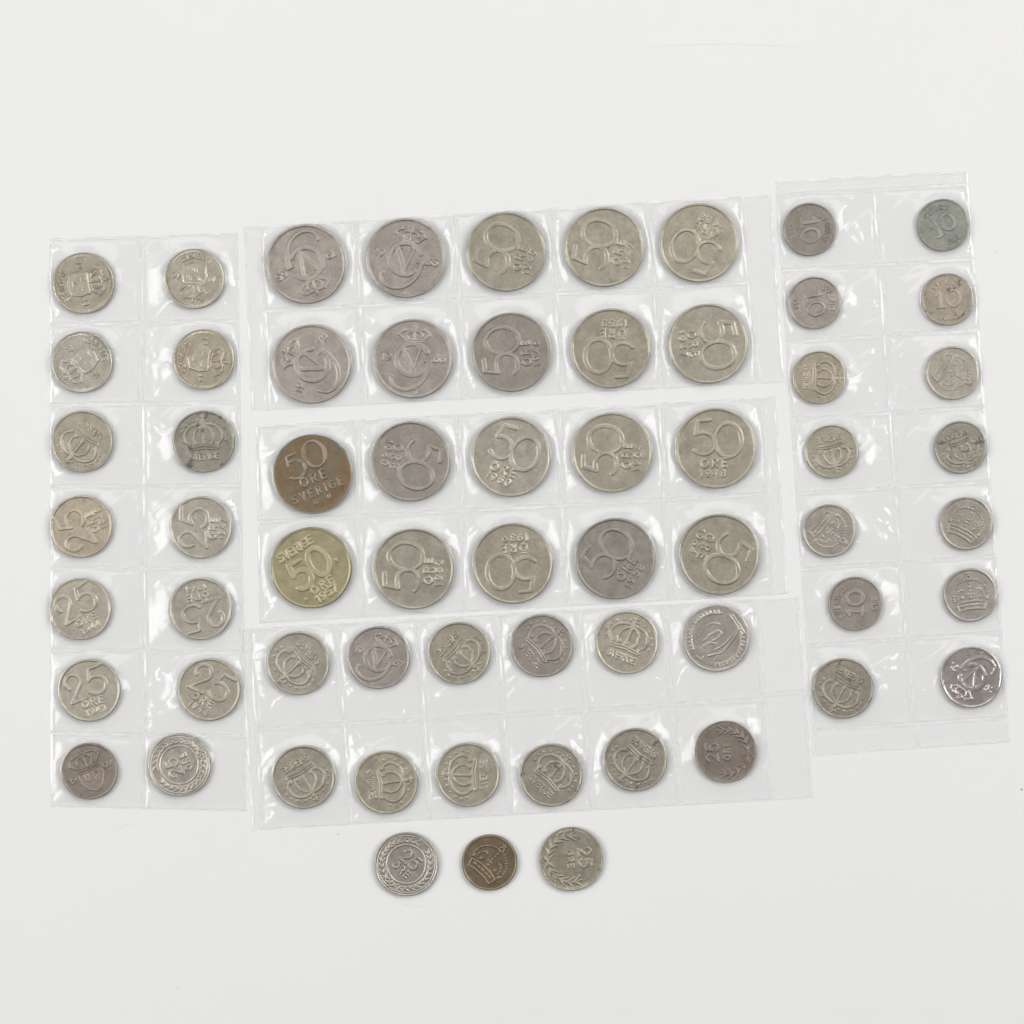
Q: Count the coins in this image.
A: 63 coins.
